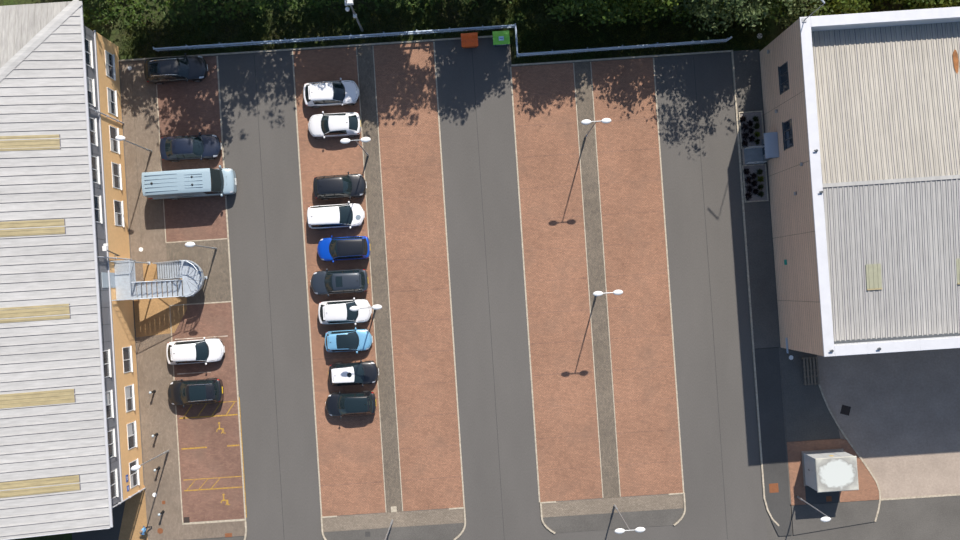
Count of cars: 14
